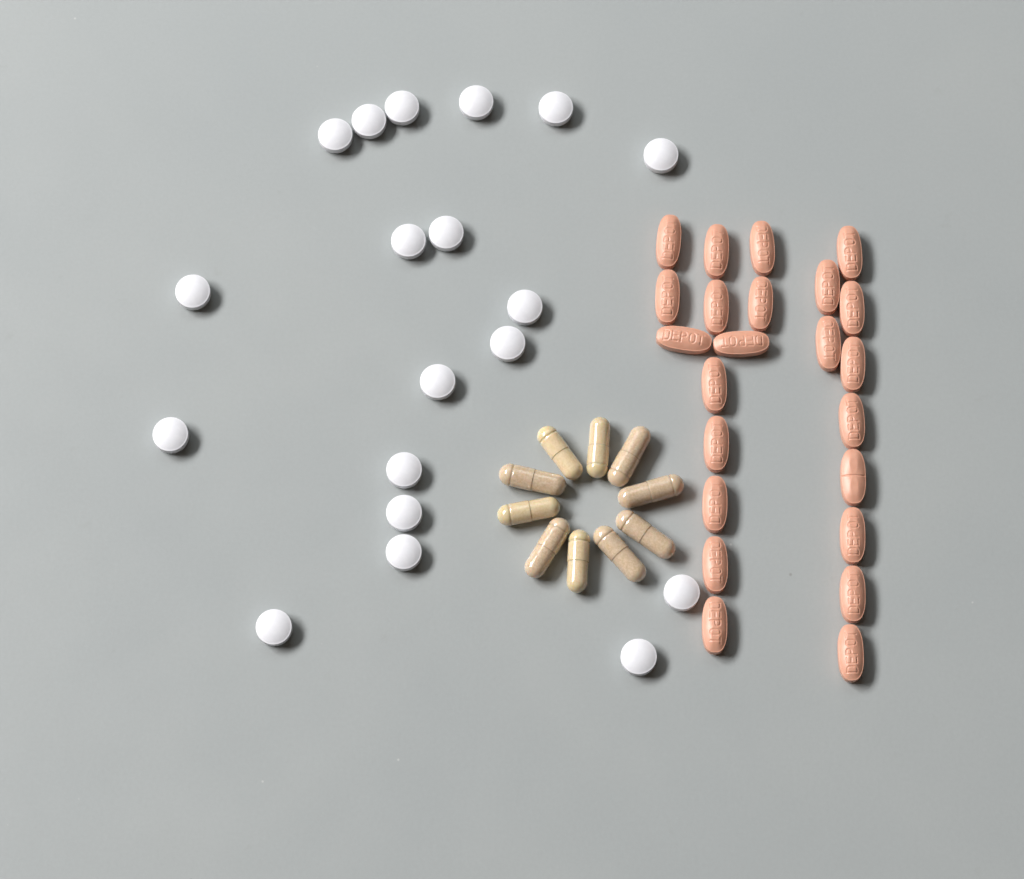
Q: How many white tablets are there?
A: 19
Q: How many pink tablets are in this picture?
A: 23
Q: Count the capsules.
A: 10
